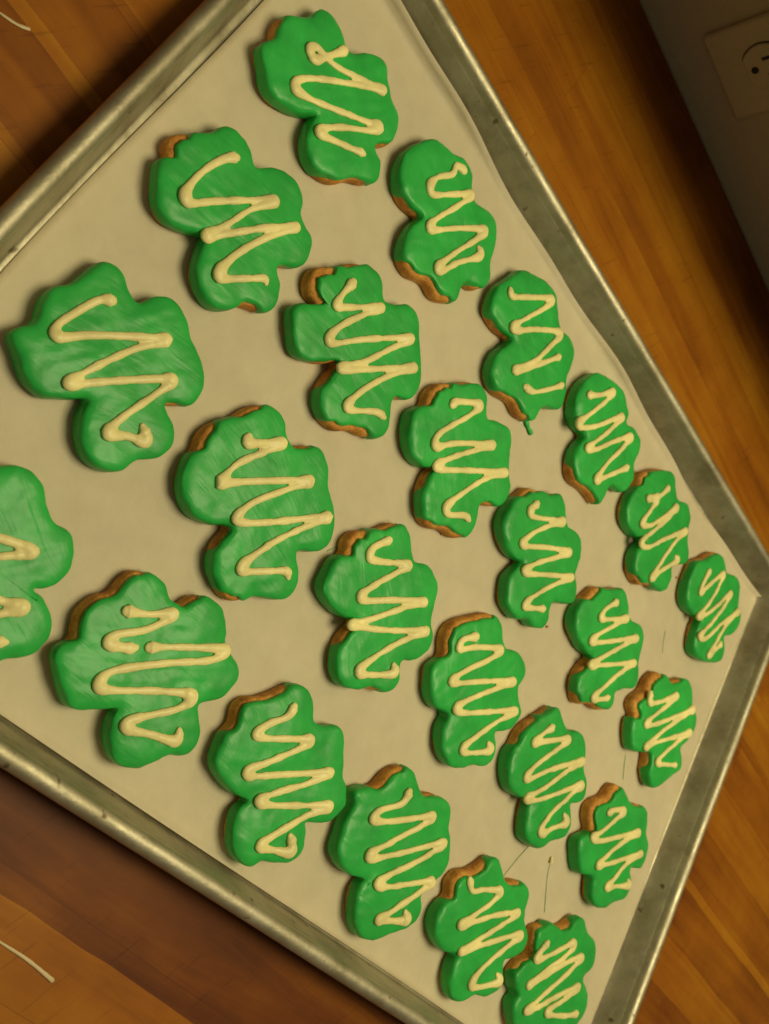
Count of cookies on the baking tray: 24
